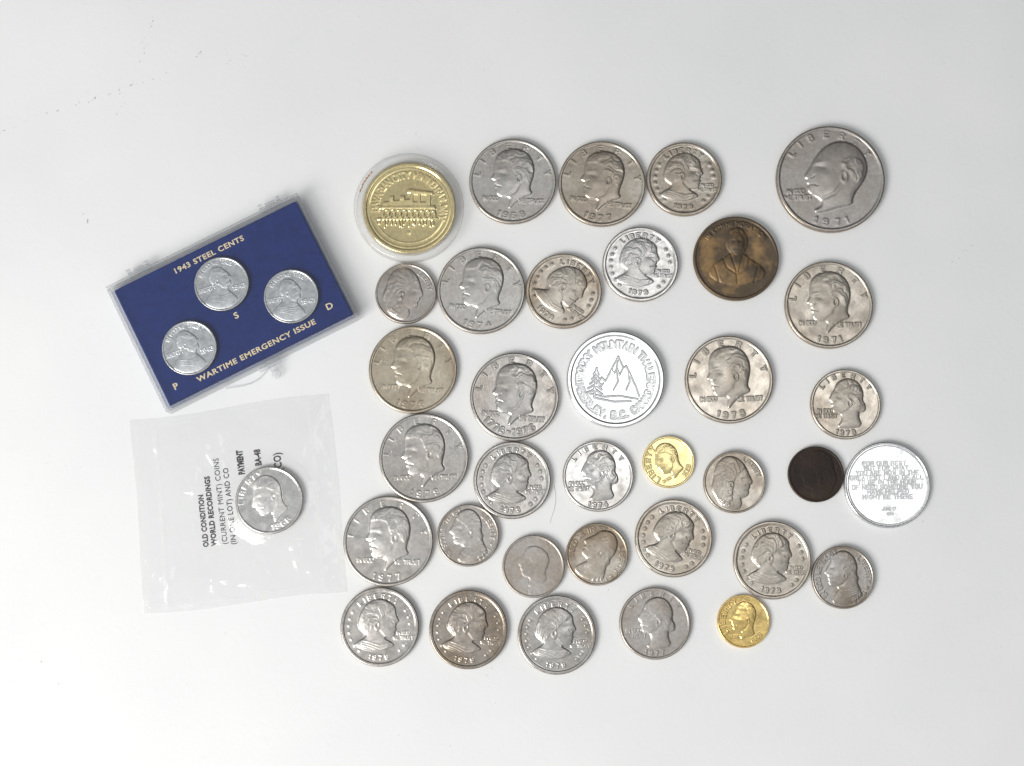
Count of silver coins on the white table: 34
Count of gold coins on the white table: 3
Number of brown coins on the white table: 2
